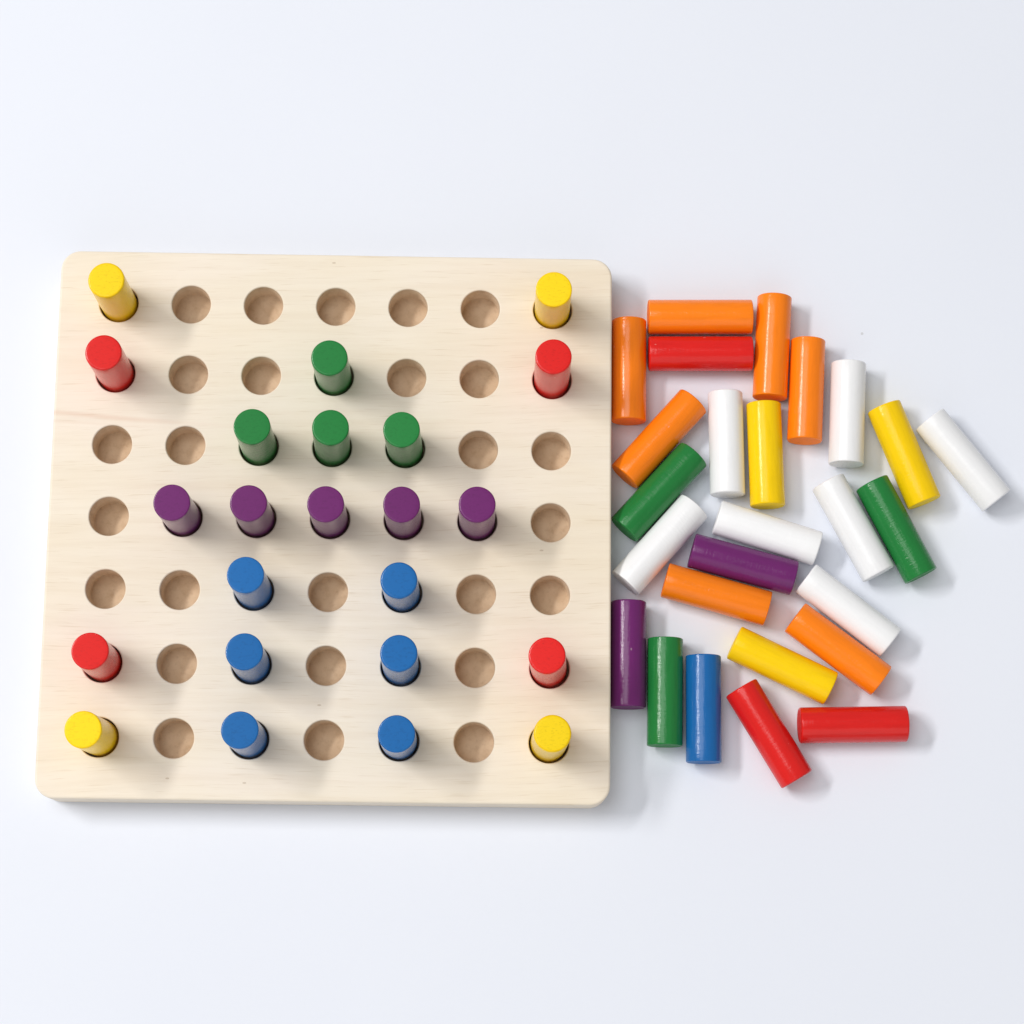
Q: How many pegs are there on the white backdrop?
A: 49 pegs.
